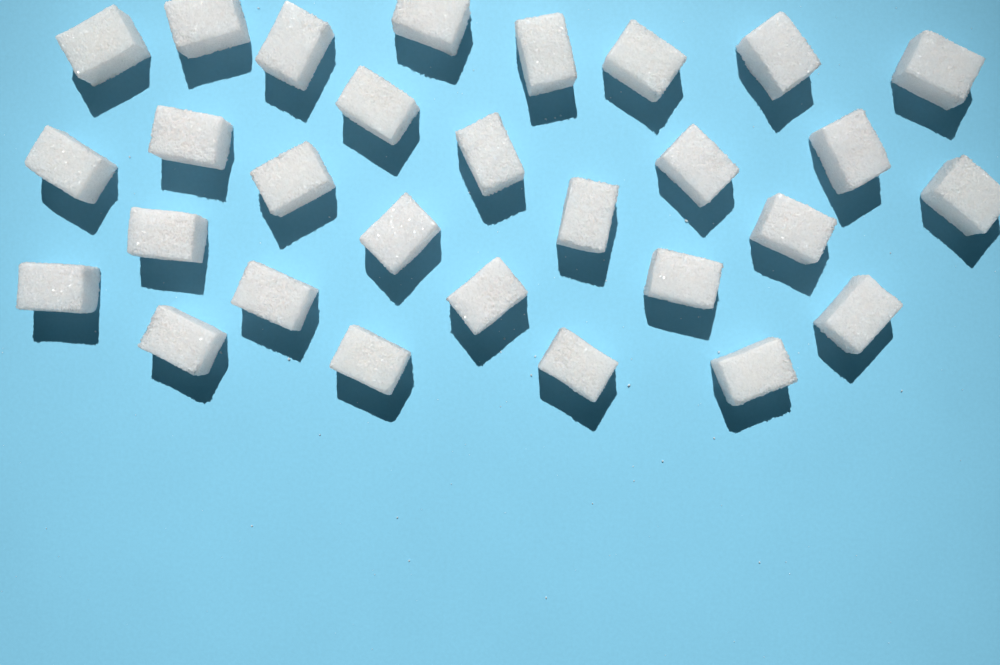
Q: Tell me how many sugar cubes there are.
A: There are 29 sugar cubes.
